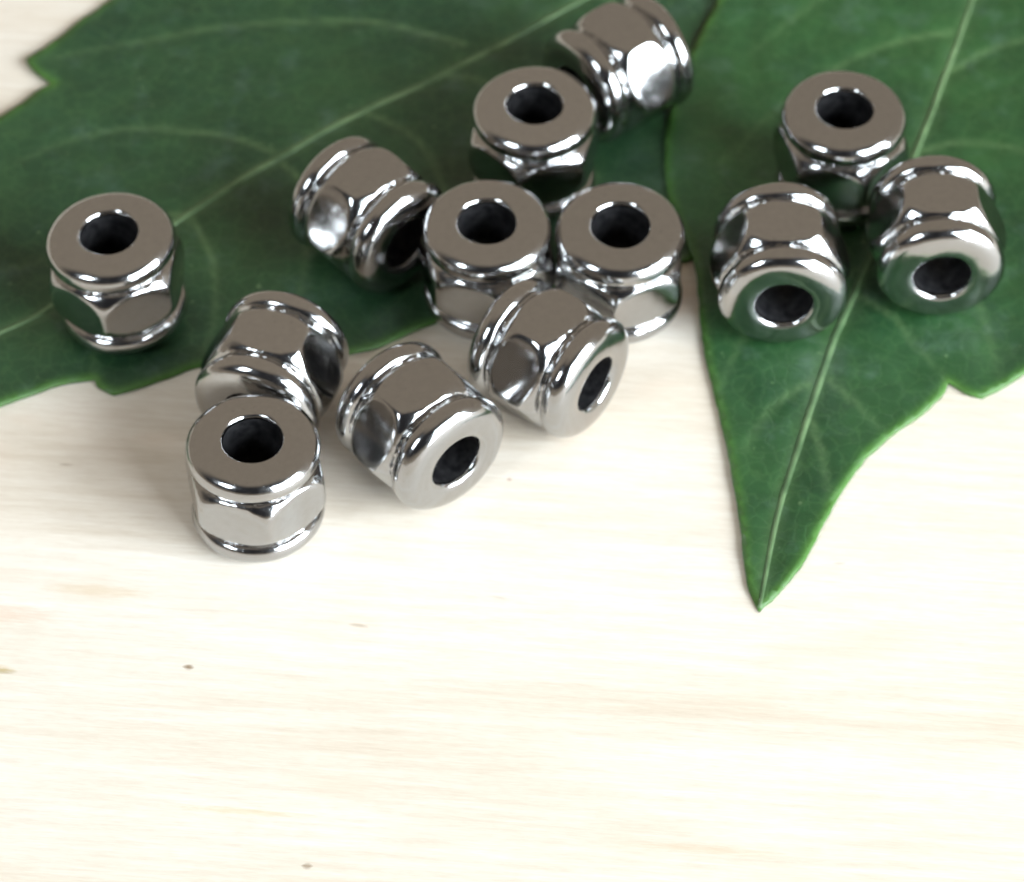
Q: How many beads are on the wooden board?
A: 13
